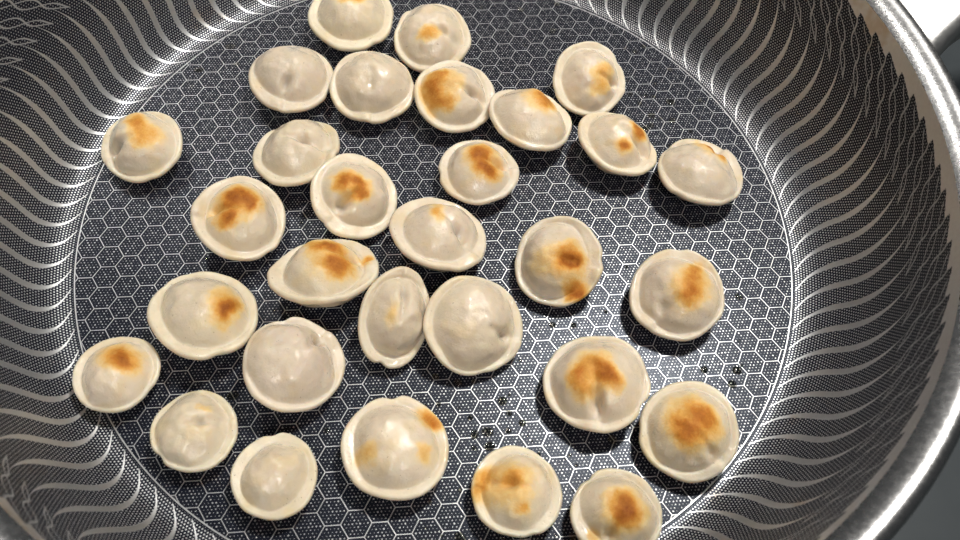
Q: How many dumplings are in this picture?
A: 30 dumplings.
